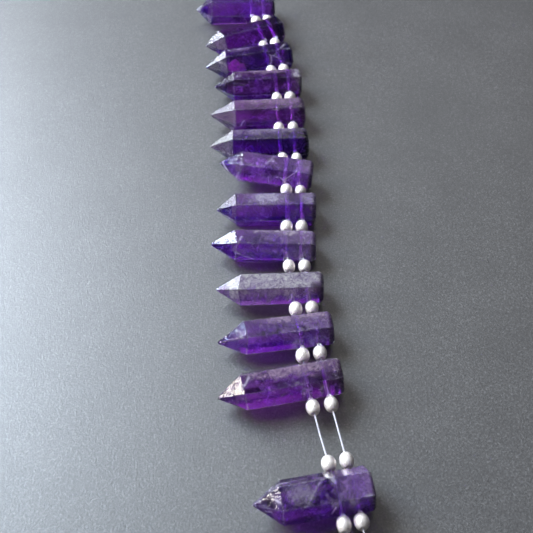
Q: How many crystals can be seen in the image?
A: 13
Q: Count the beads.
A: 28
